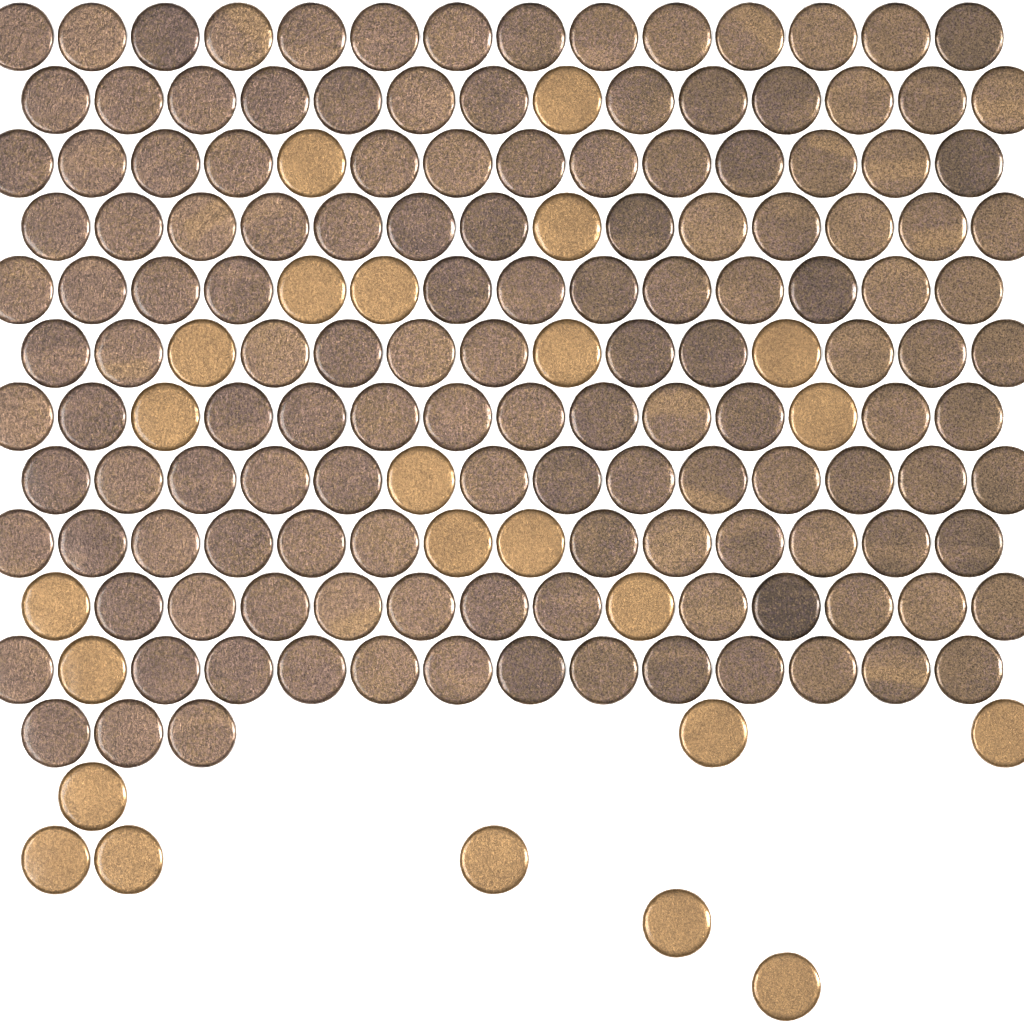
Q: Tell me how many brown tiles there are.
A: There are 141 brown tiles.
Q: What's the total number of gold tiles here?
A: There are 24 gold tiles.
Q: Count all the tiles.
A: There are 165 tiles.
